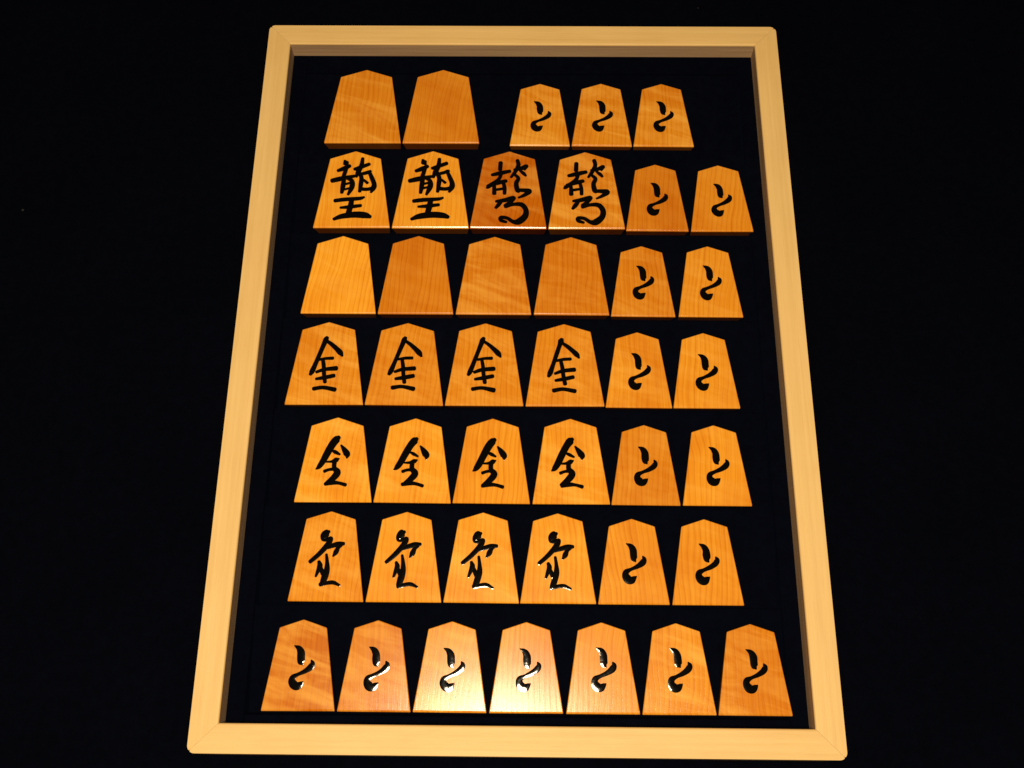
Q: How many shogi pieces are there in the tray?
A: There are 42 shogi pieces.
